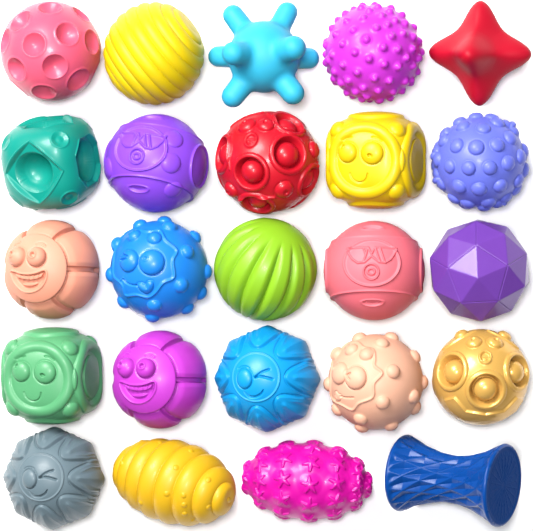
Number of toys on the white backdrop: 24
